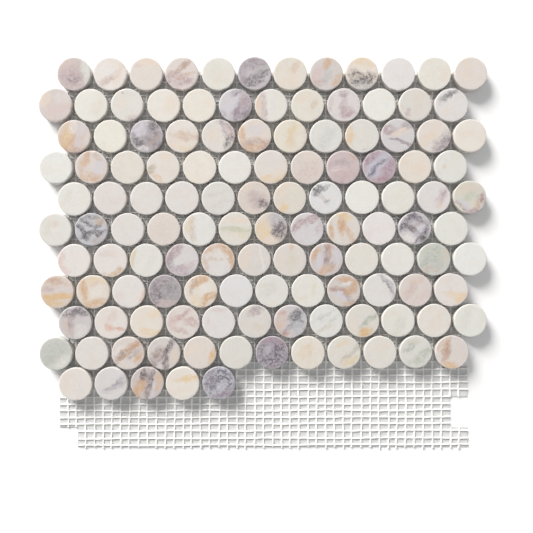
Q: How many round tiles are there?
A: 125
